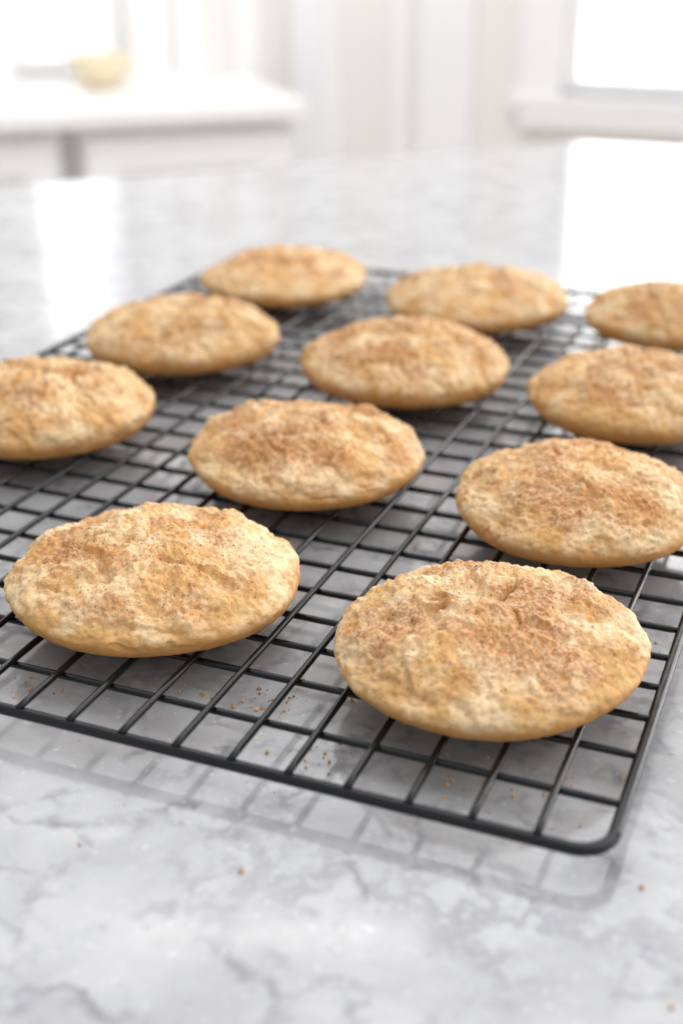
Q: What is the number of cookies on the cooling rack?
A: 11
